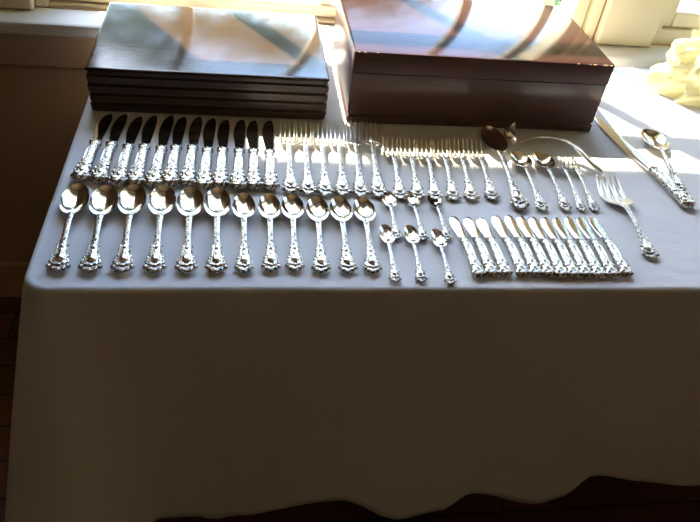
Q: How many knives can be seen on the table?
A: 25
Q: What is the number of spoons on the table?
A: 22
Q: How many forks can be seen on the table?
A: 15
